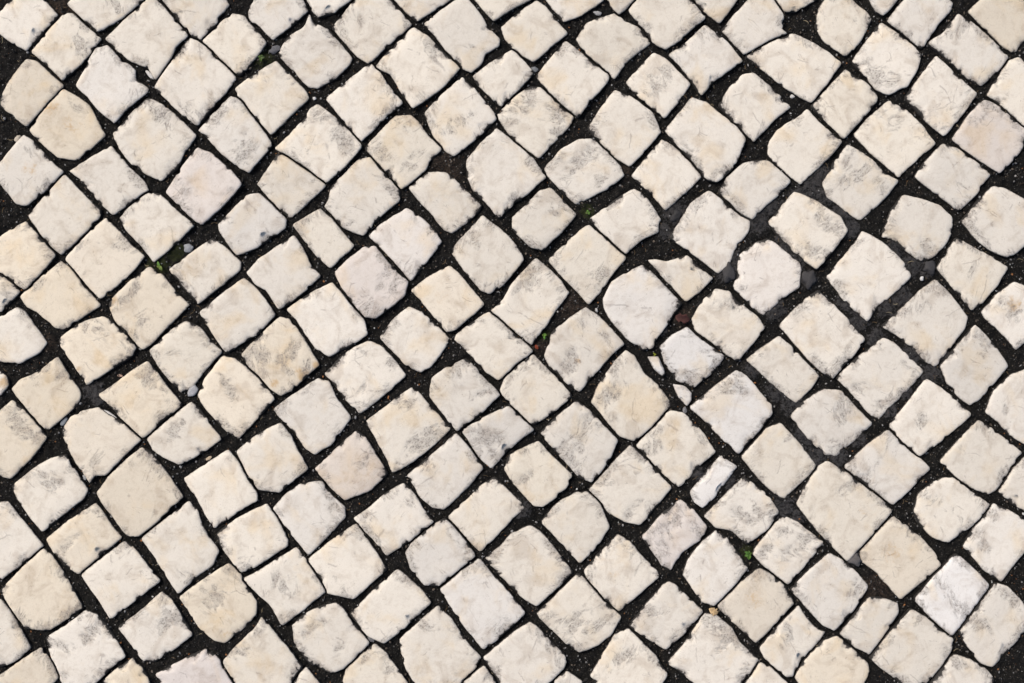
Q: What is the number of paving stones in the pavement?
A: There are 200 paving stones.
